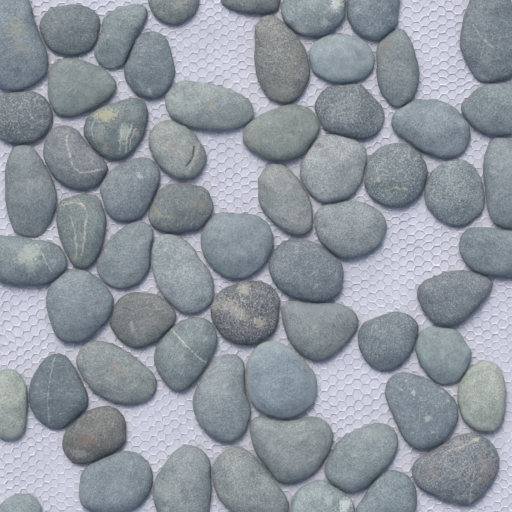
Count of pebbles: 63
